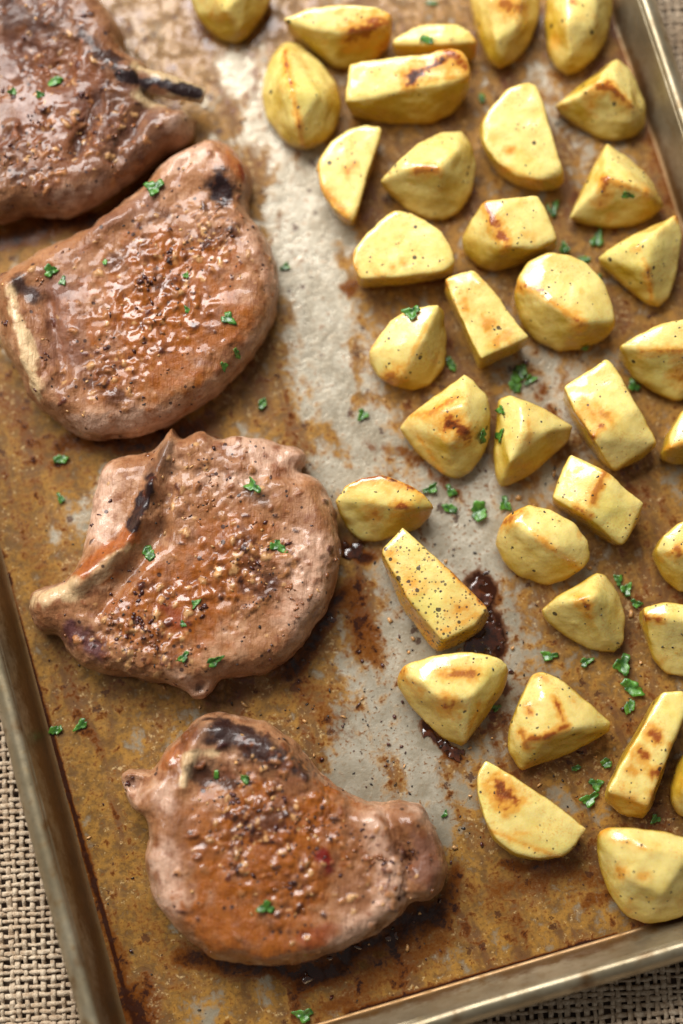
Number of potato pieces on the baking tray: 36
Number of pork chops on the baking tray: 4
